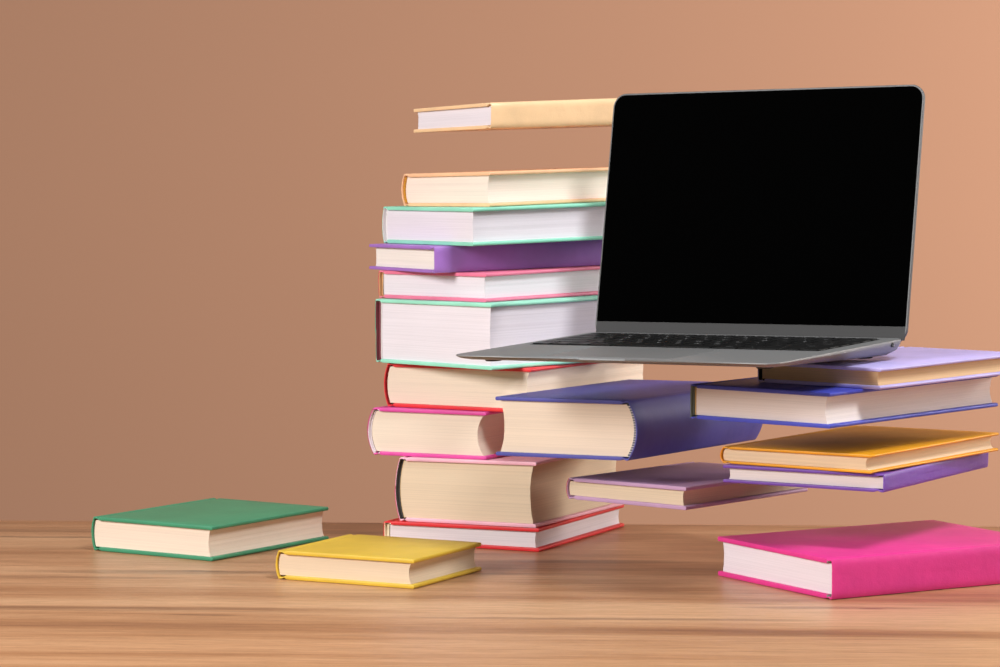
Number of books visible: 19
